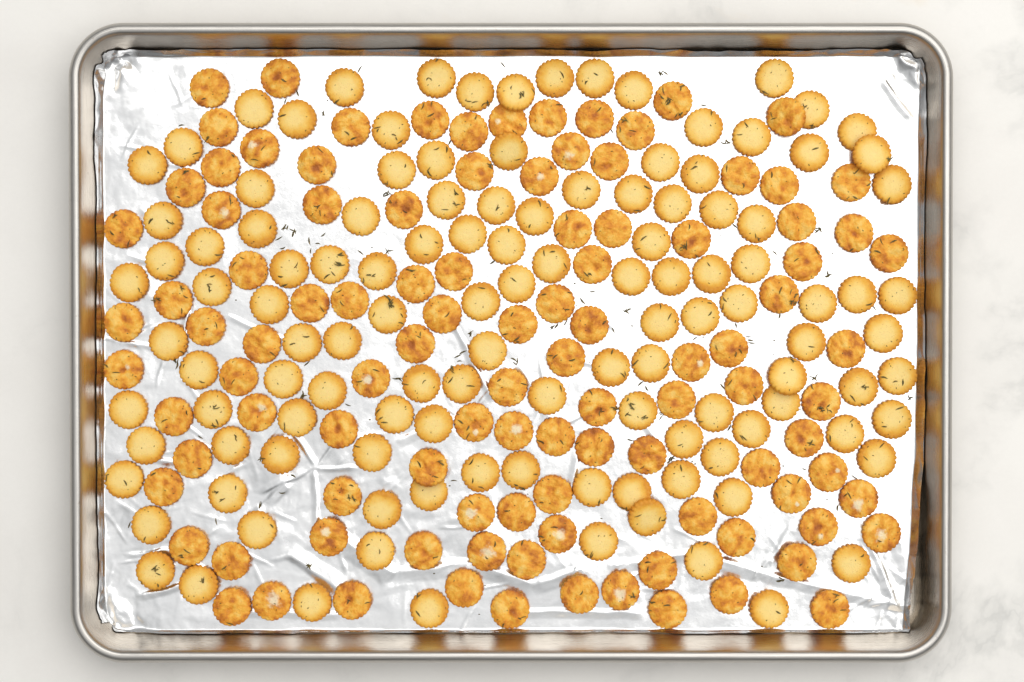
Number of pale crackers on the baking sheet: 120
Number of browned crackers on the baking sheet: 105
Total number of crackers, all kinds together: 225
